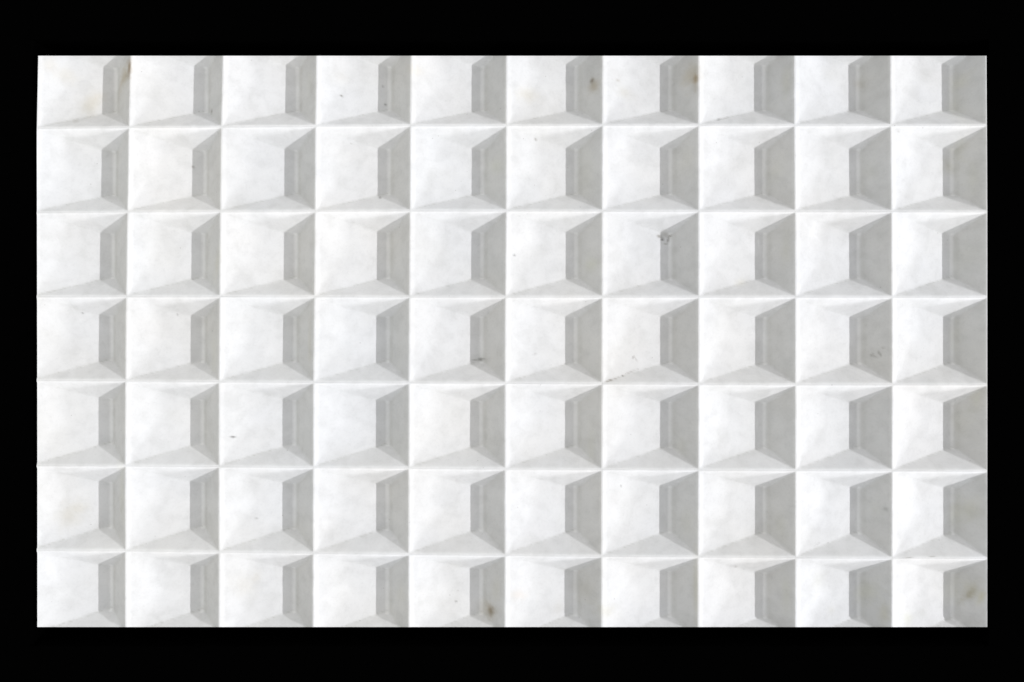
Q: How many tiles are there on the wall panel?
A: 70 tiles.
